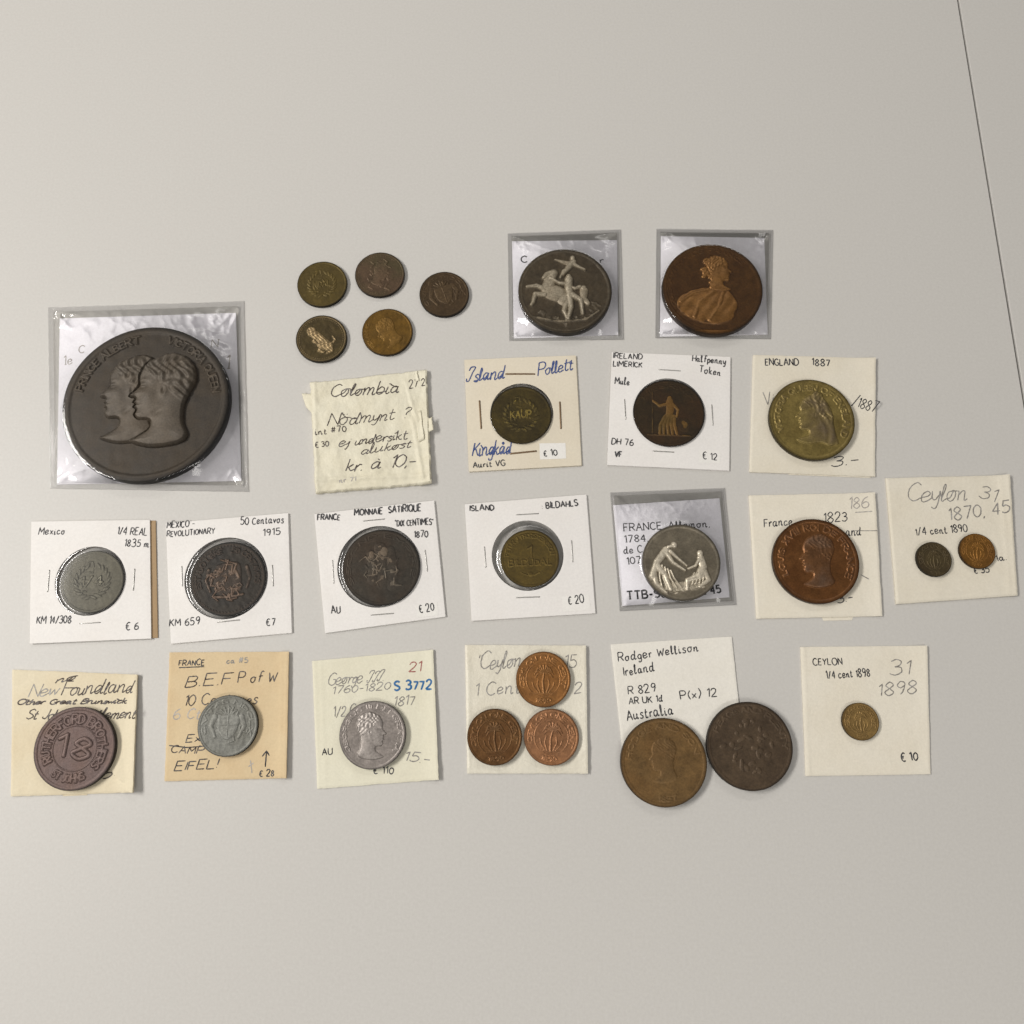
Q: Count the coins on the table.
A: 28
